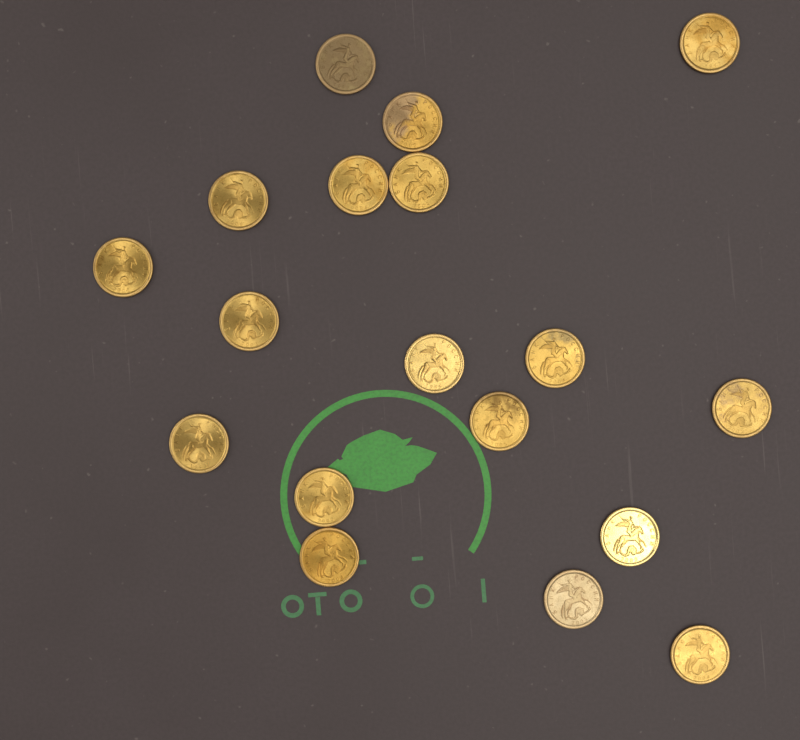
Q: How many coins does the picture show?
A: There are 18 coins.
